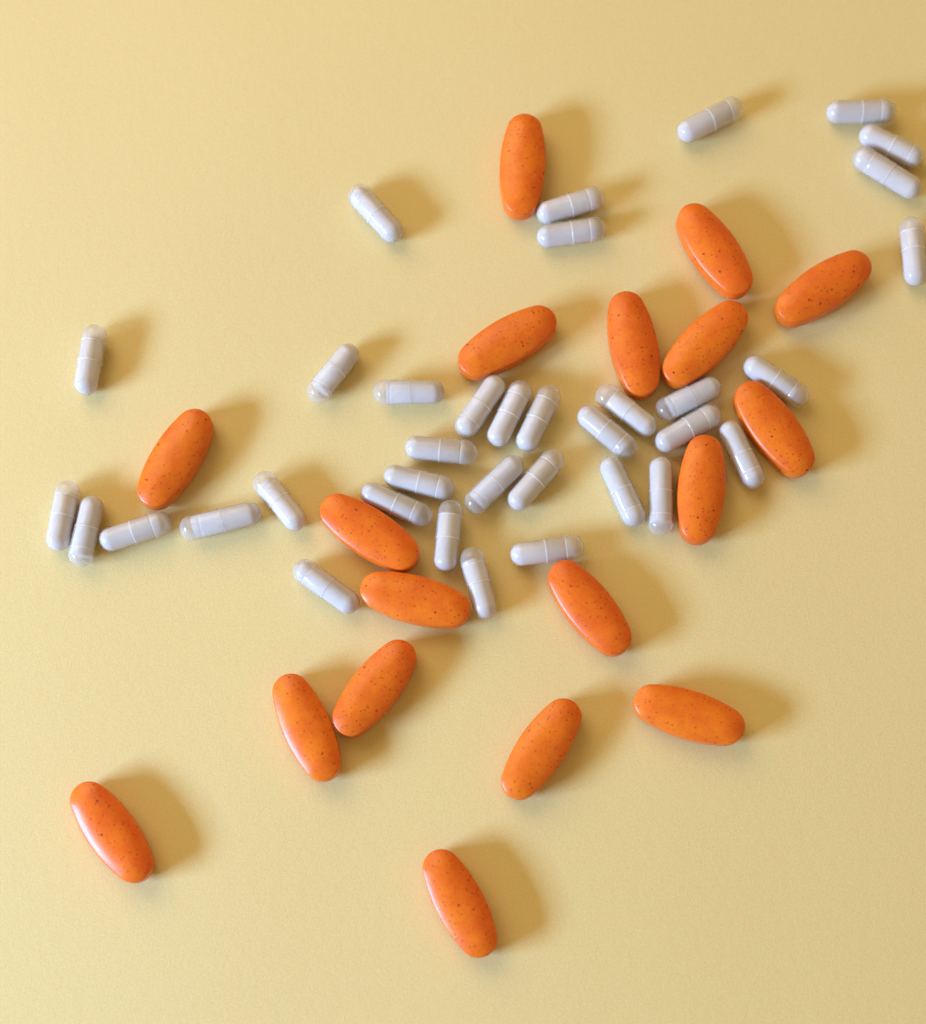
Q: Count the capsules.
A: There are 36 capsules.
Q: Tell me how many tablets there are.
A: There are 18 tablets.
